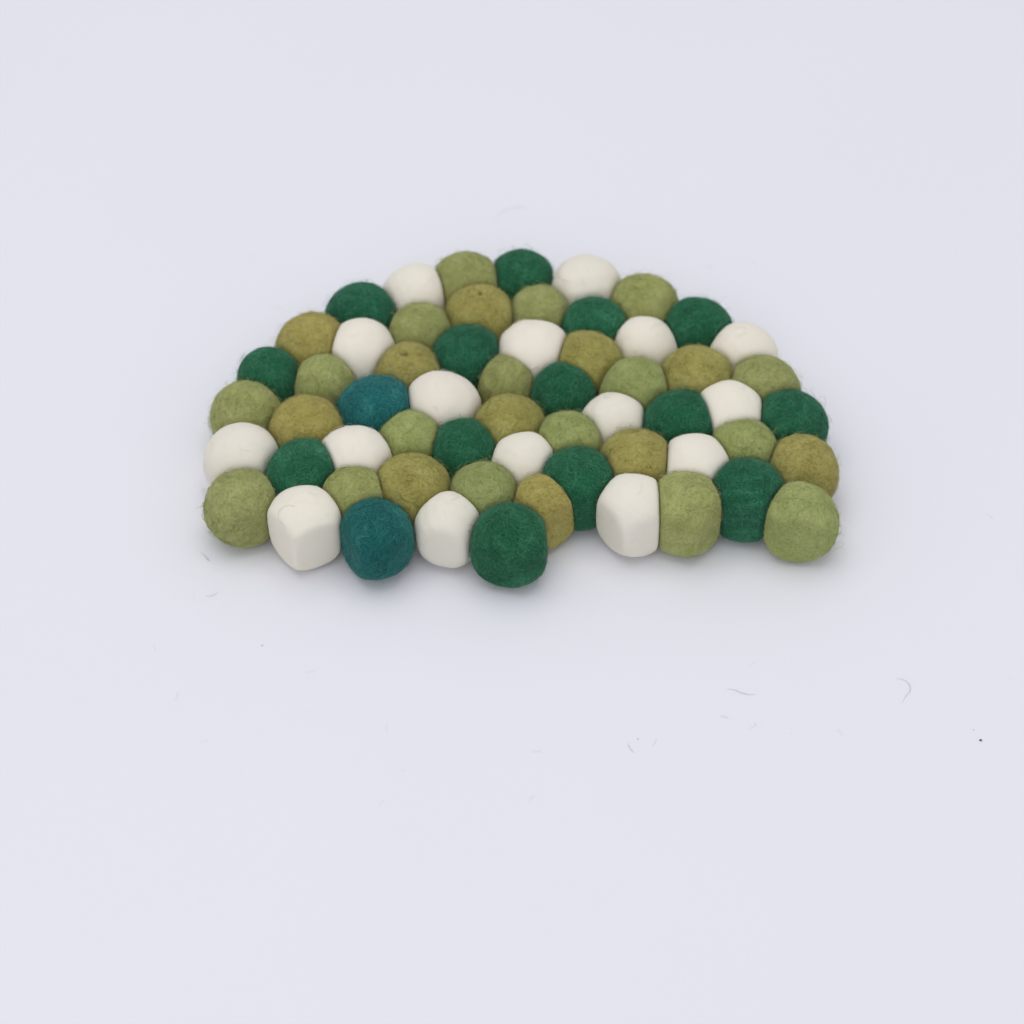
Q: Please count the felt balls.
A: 60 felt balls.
